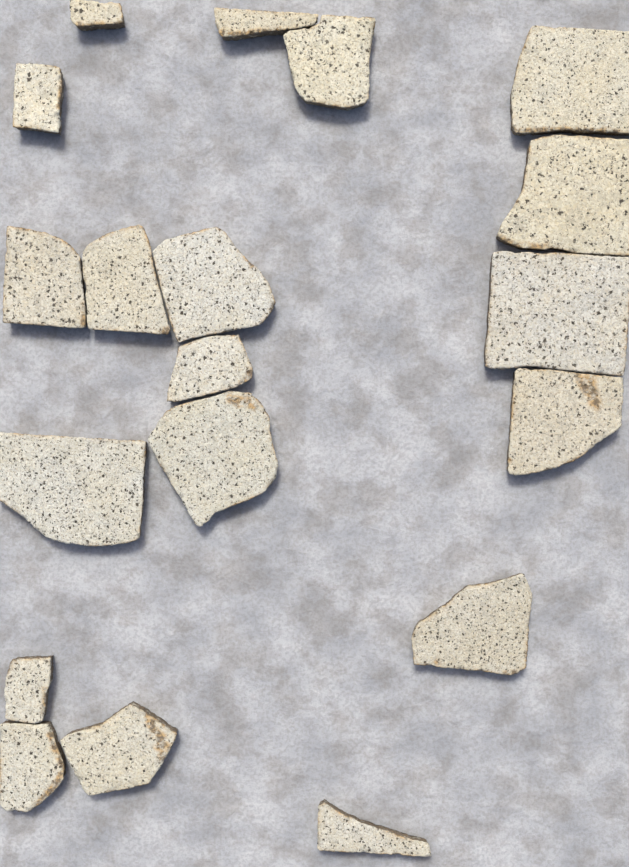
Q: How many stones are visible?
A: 19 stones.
